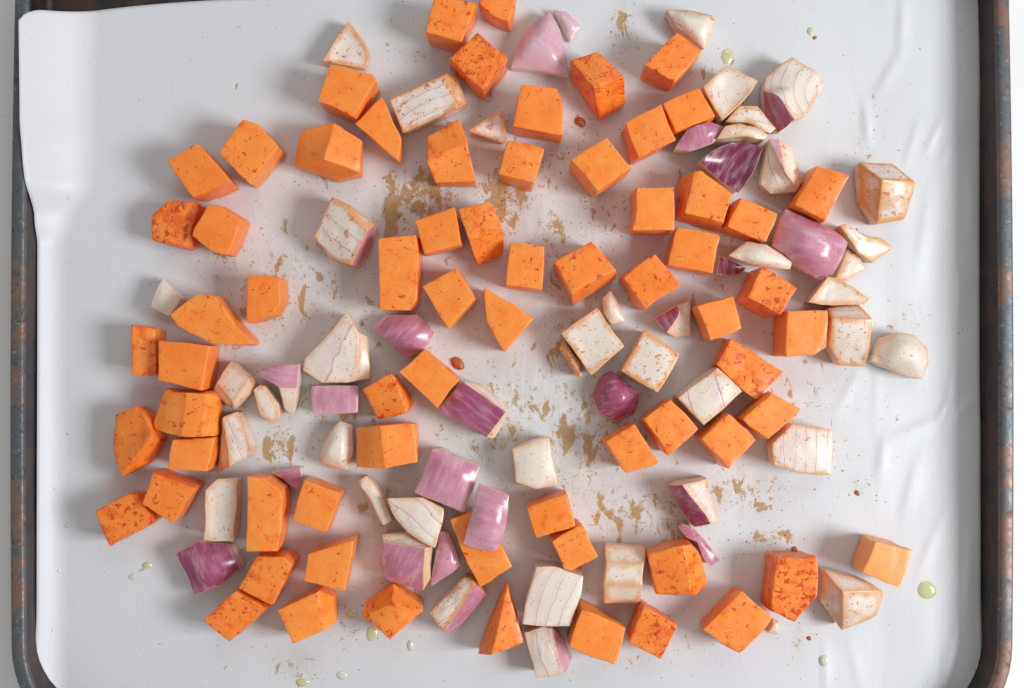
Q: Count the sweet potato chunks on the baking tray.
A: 68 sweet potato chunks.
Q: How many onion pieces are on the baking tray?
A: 59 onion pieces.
